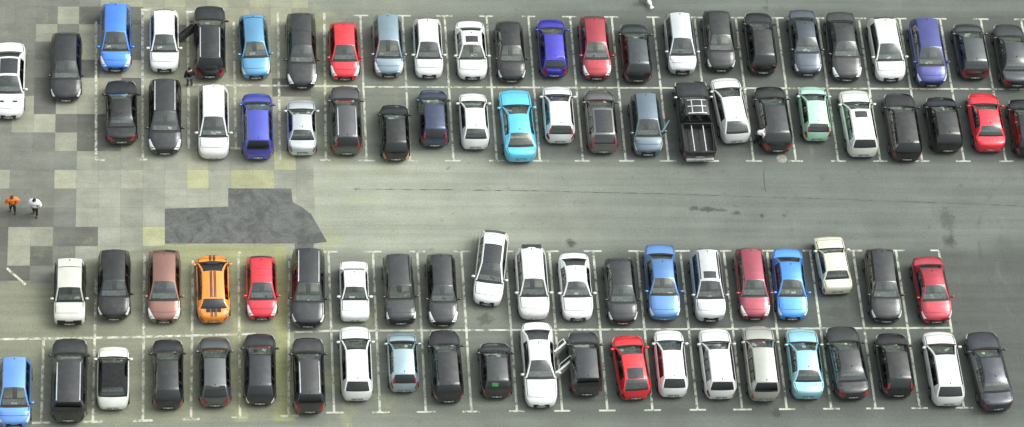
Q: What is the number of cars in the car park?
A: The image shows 88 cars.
